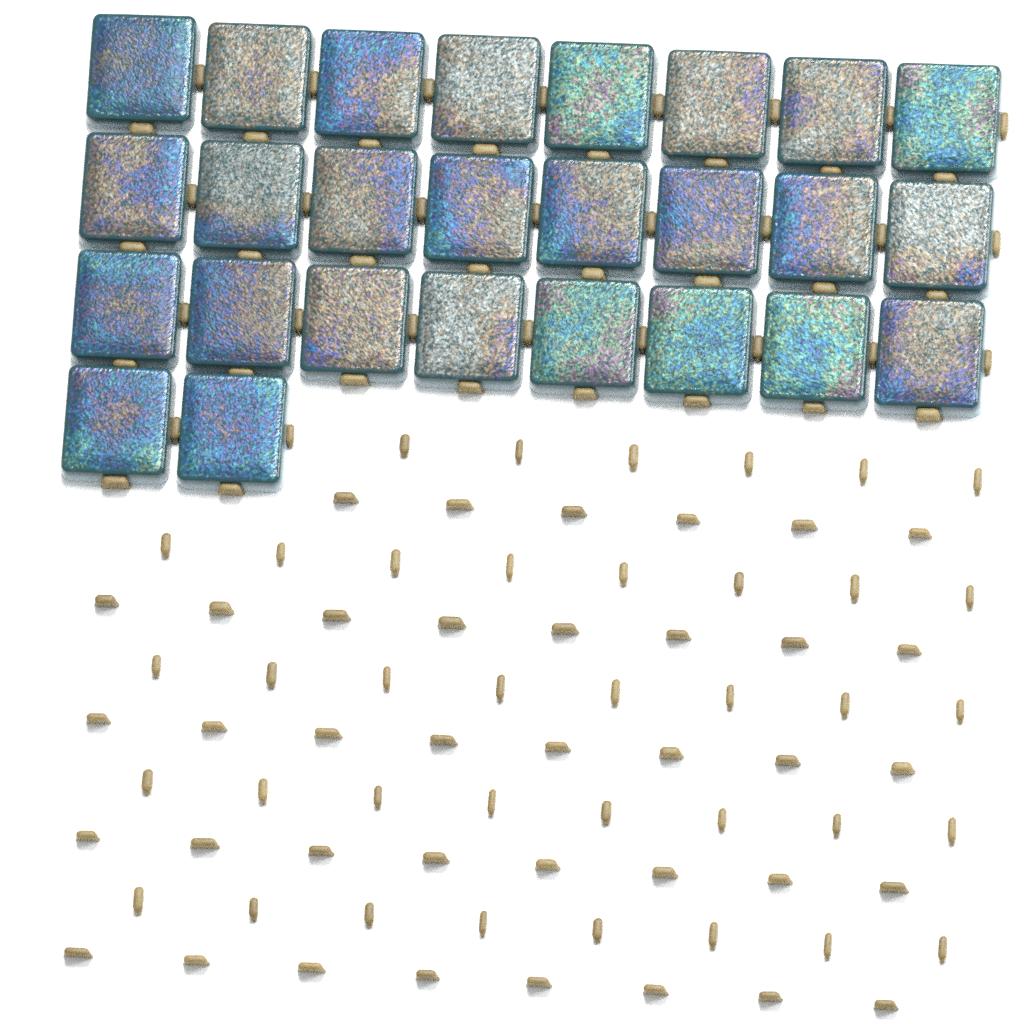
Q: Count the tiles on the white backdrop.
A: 26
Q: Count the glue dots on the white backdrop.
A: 128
